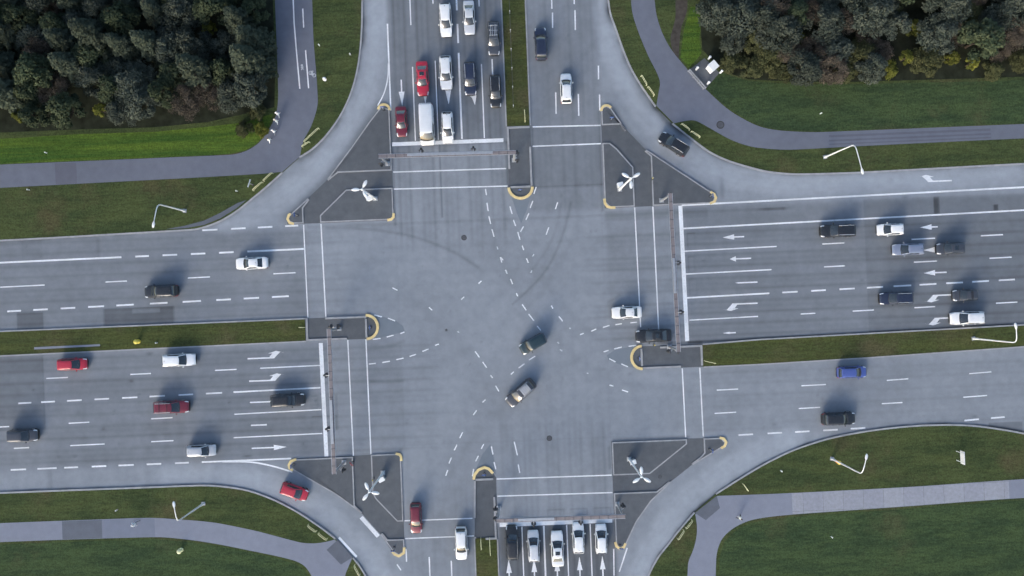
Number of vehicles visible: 42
